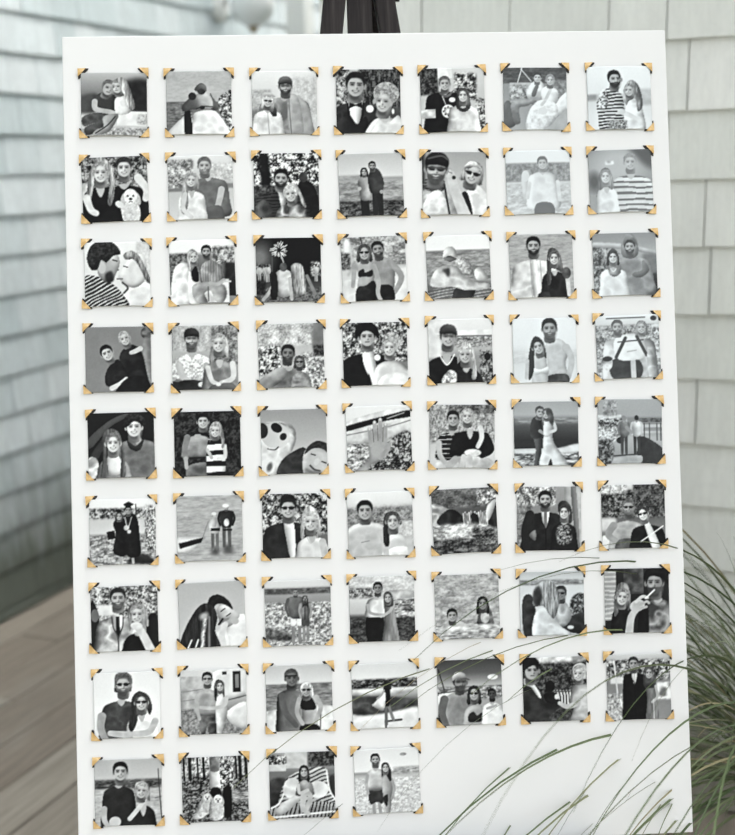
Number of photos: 60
